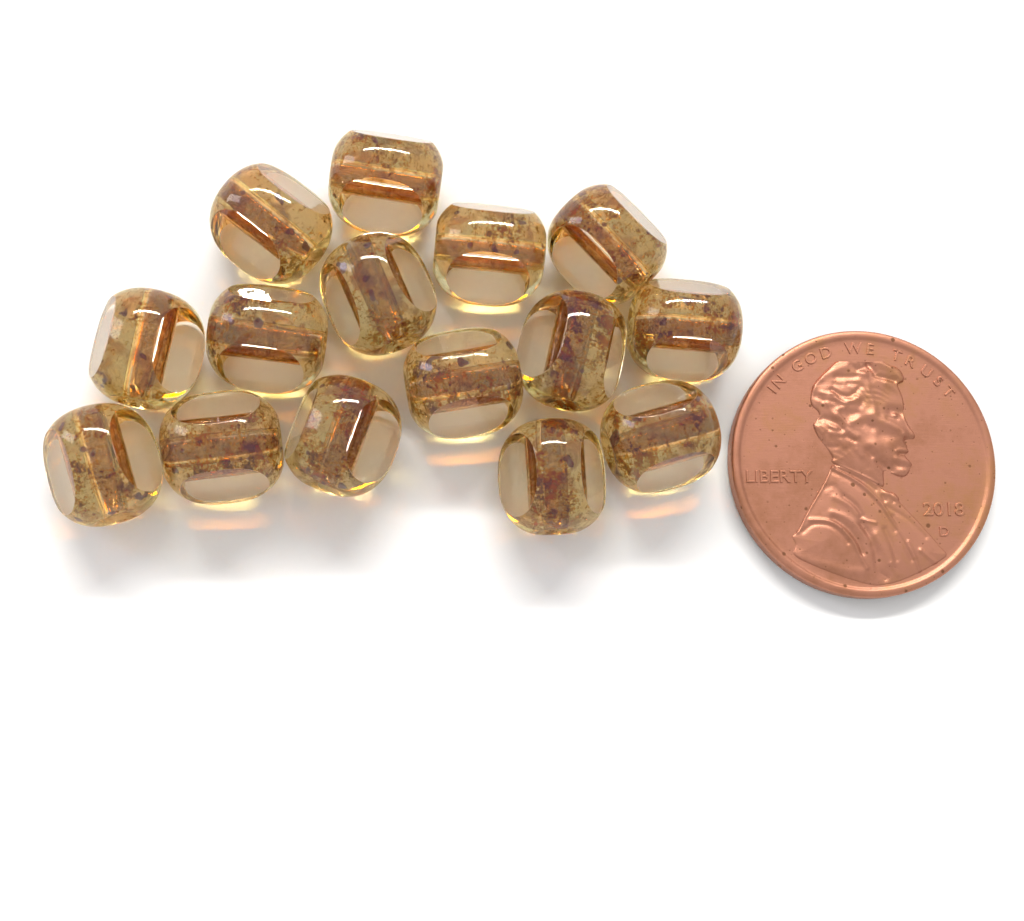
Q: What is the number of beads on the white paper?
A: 15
